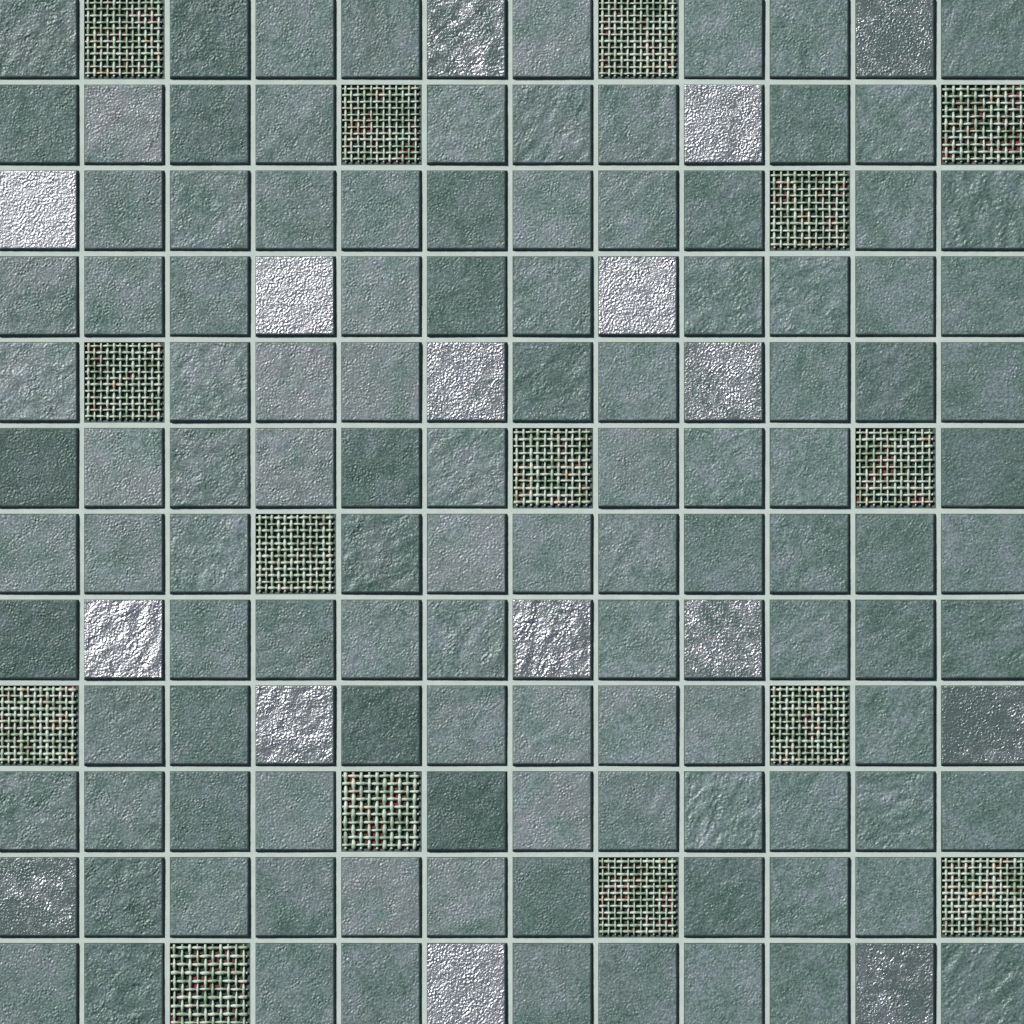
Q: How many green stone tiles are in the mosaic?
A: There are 113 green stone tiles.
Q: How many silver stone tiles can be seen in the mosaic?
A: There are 16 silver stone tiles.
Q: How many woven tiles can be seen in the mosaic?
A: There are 15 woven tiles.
